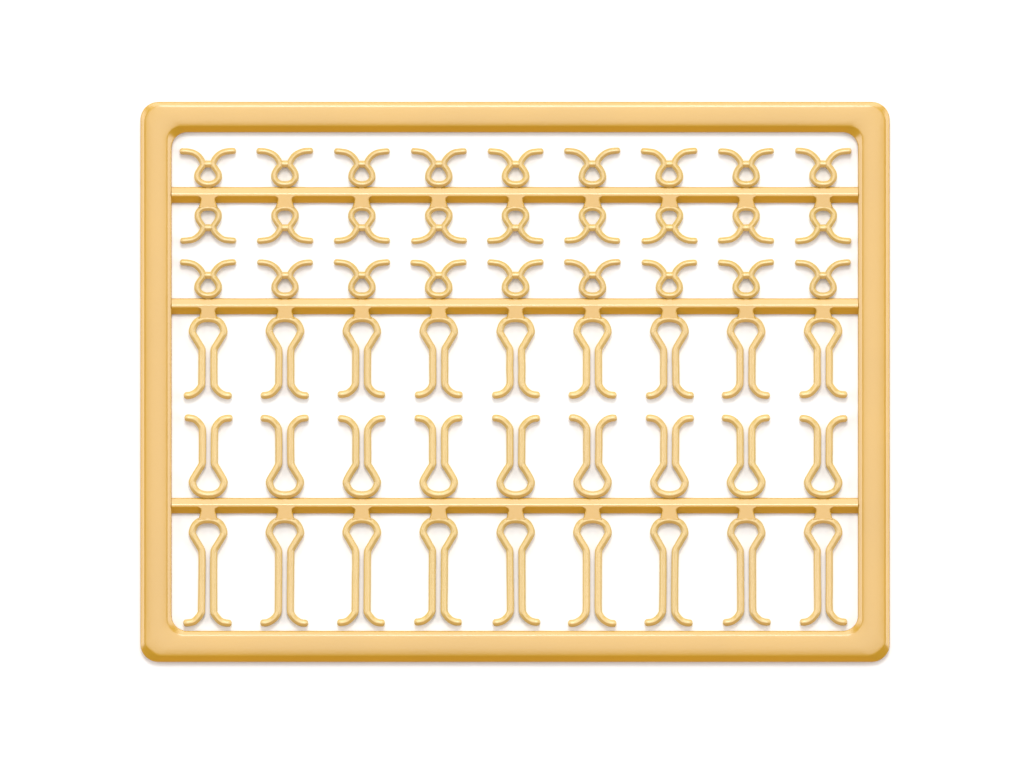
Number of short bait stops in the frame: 27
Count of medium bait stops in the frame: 18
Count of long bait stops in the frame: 9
